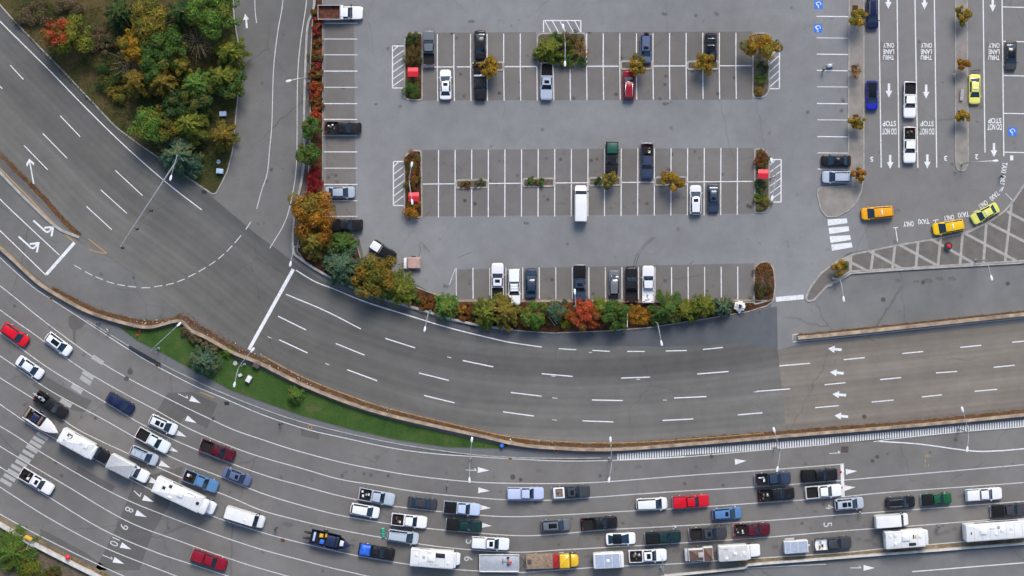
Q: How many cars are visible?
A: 36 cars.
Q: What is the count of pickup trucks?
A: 42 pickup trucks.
